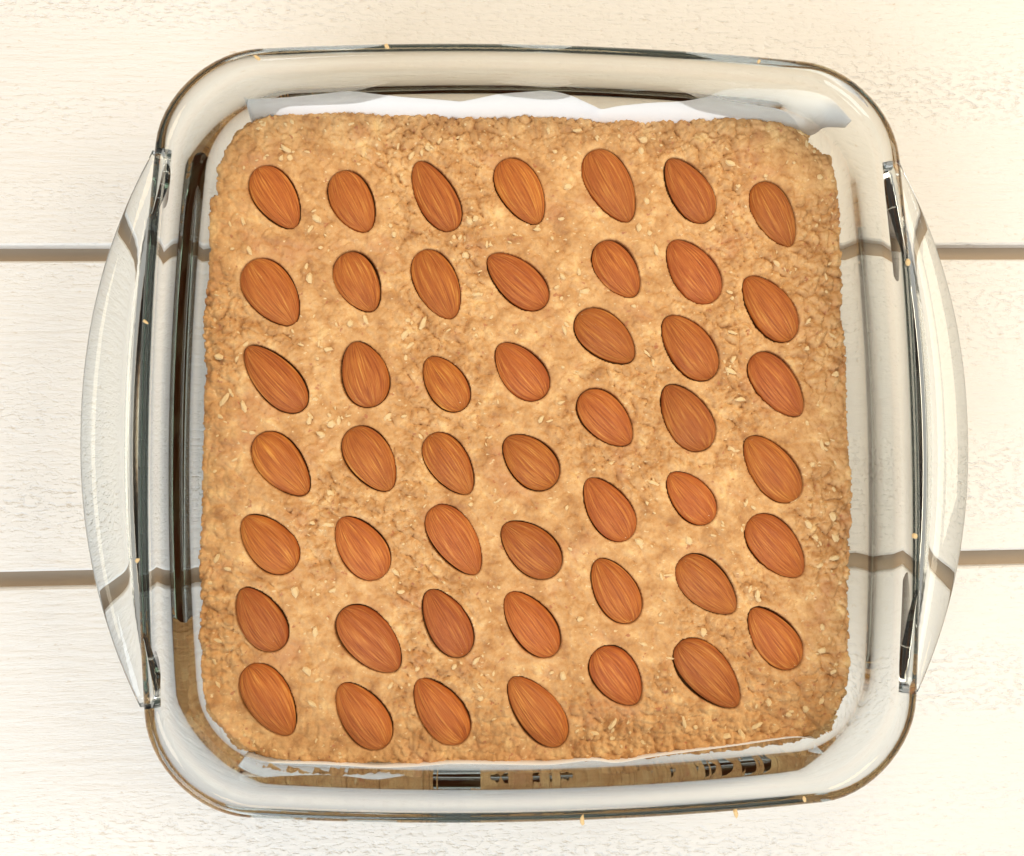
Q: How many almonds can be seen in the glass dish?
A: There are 48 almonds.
